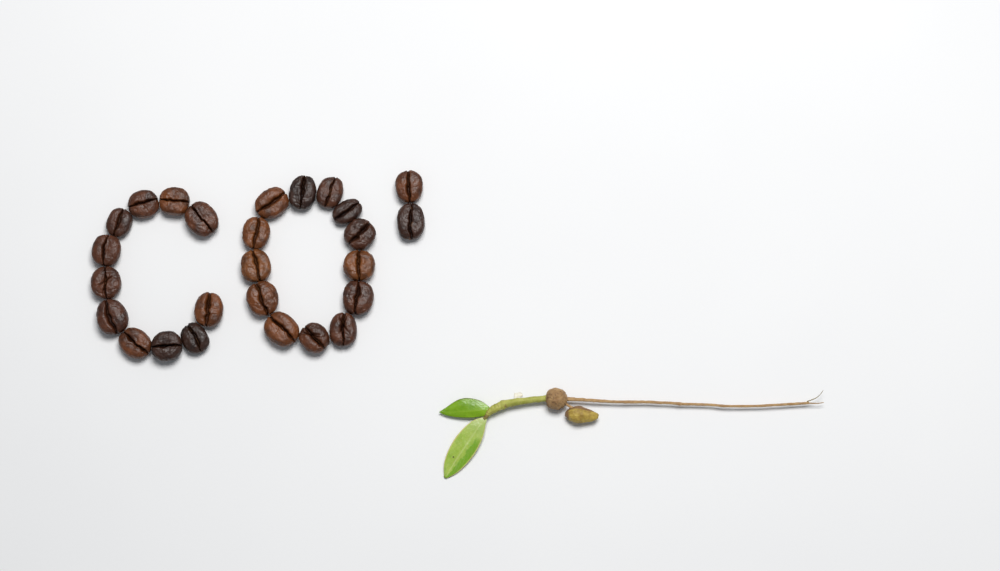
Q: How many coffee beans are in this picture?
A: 26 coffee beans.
